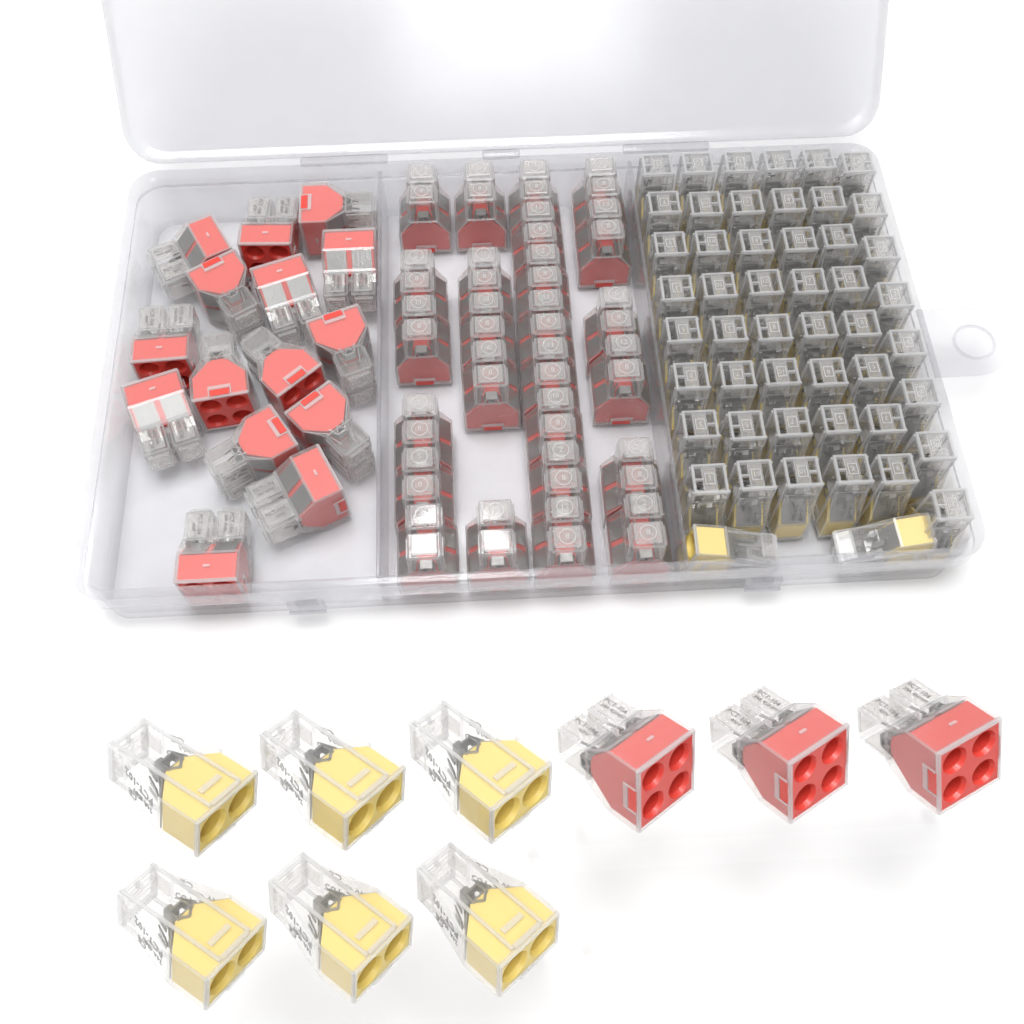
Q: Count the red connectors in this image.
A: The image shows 43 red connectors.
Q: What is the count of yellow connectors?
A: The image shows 56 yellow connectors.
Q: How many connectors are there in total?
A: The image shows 99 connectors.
